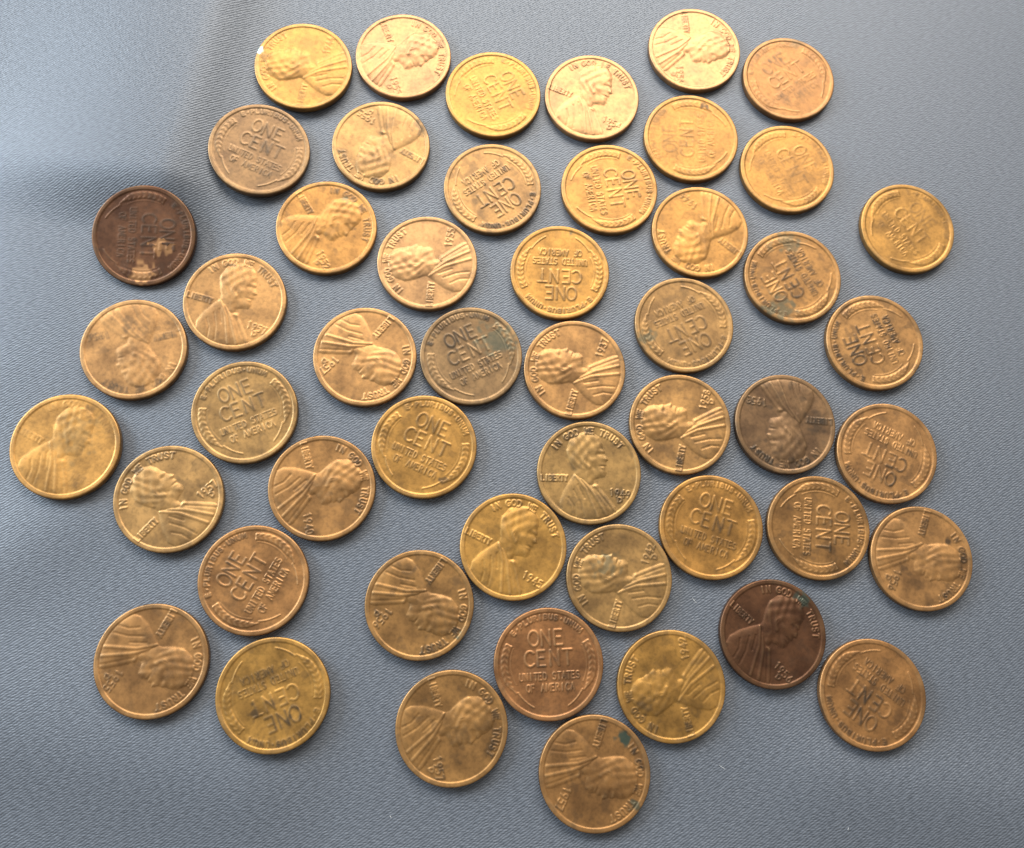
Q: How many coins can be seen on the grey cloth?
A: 50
